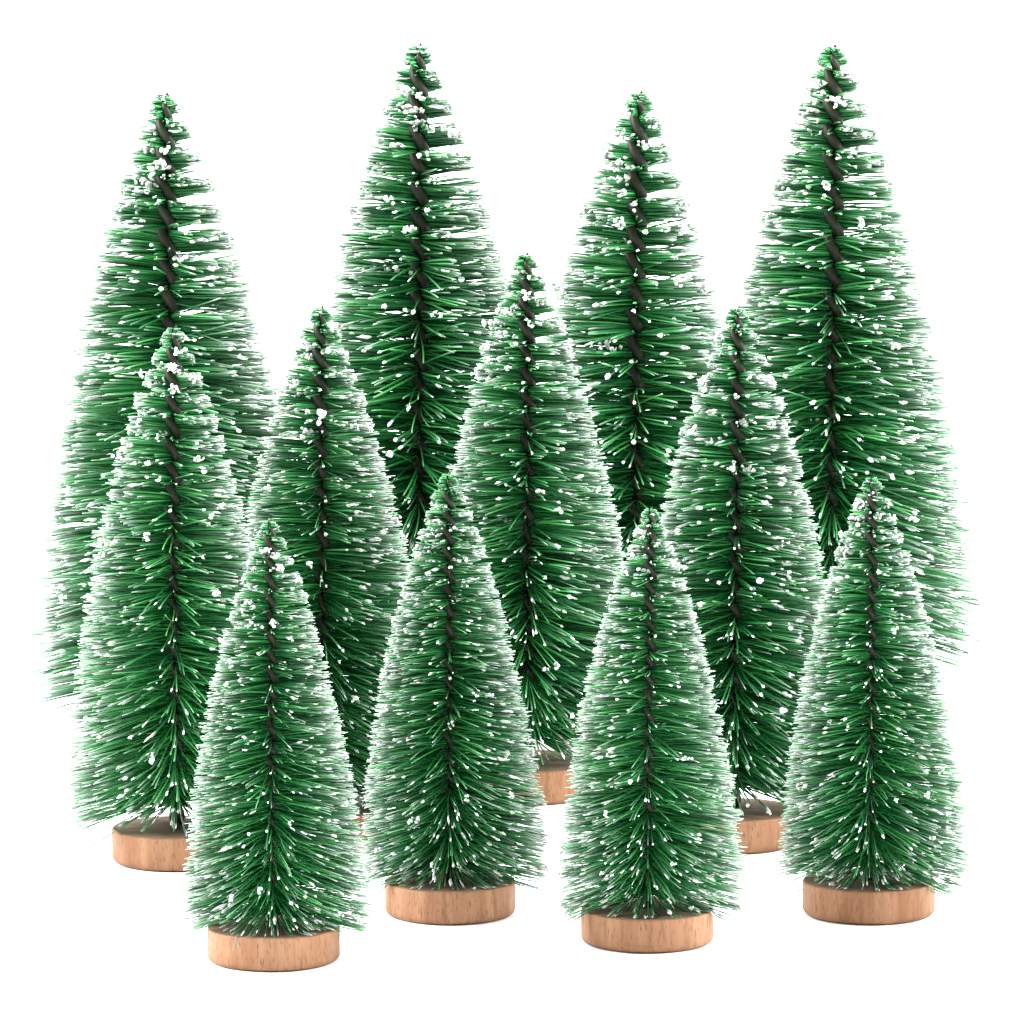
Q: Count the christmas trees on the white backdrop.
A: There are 12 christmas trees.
